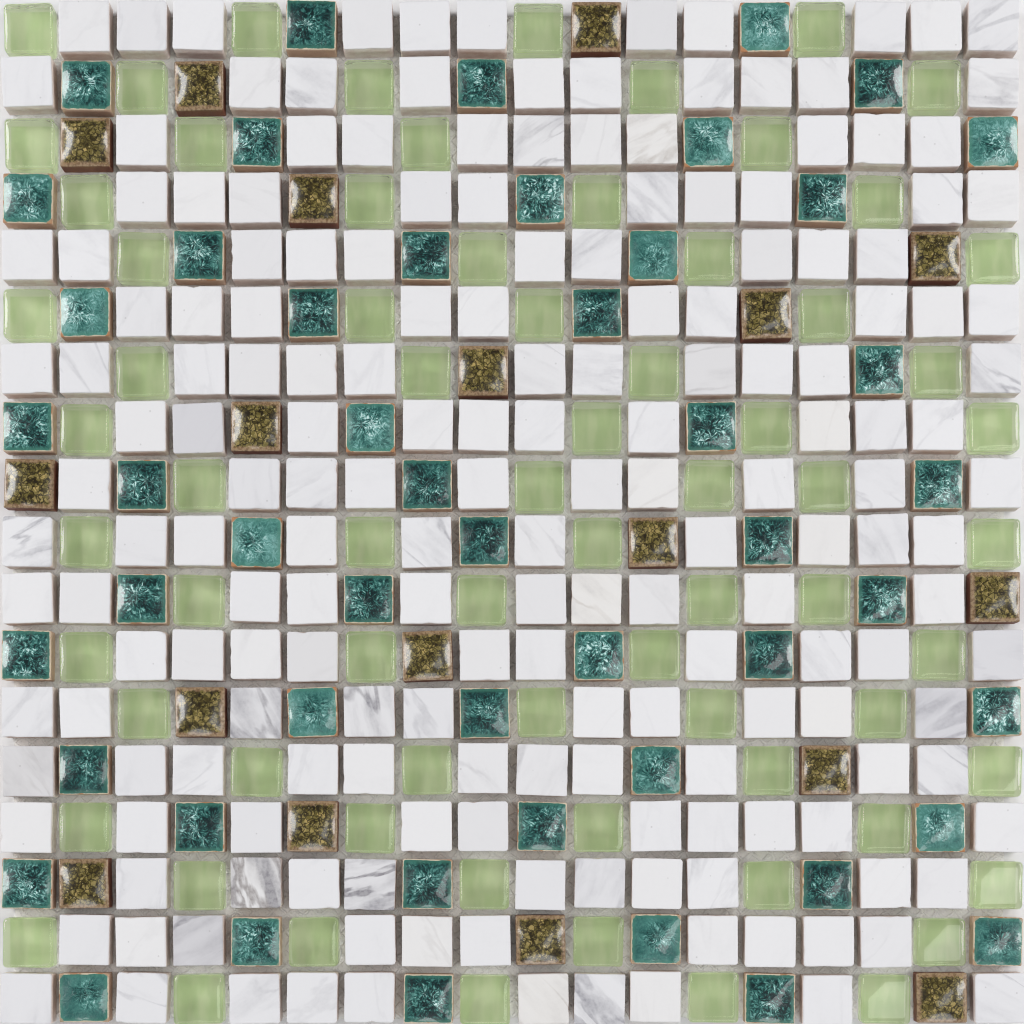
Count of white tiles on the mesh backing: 184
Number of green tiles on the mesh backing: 72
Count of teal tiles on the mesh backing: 50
